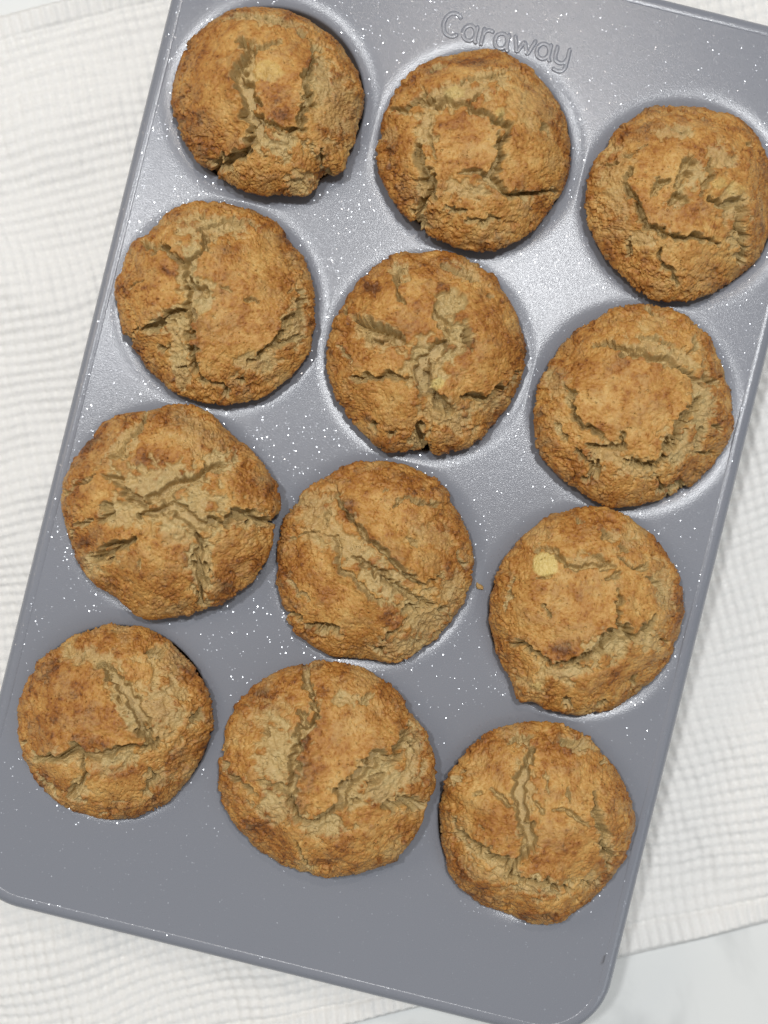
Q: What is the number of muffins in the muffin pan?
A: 12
